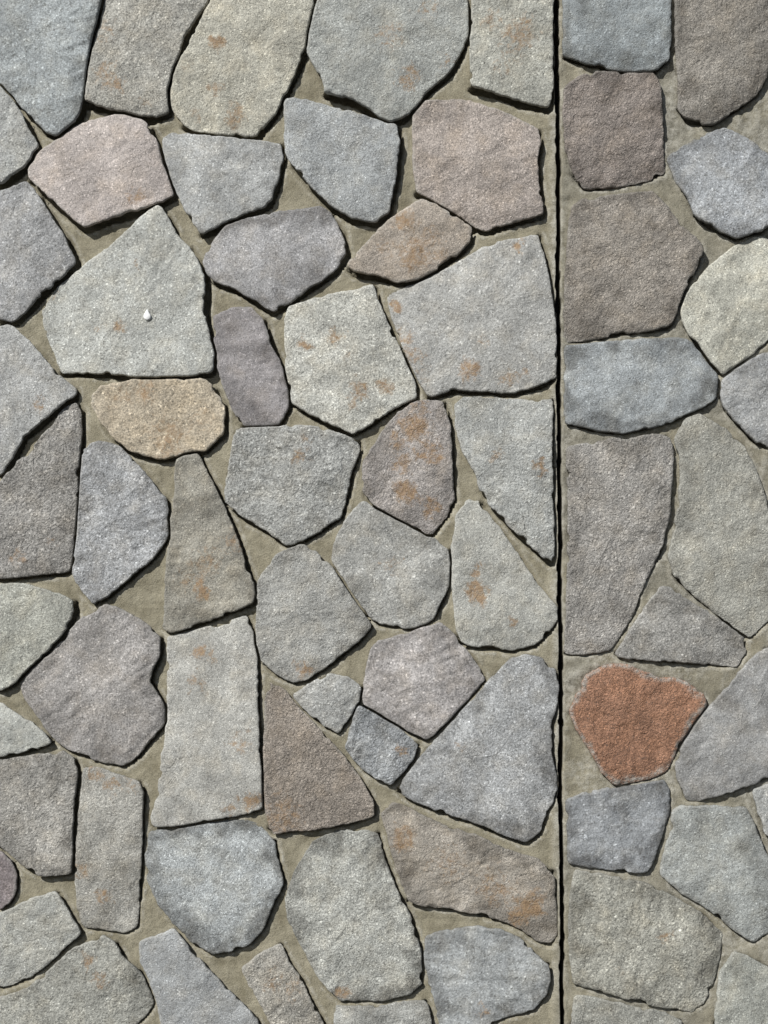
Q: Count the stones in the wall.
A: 68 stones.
